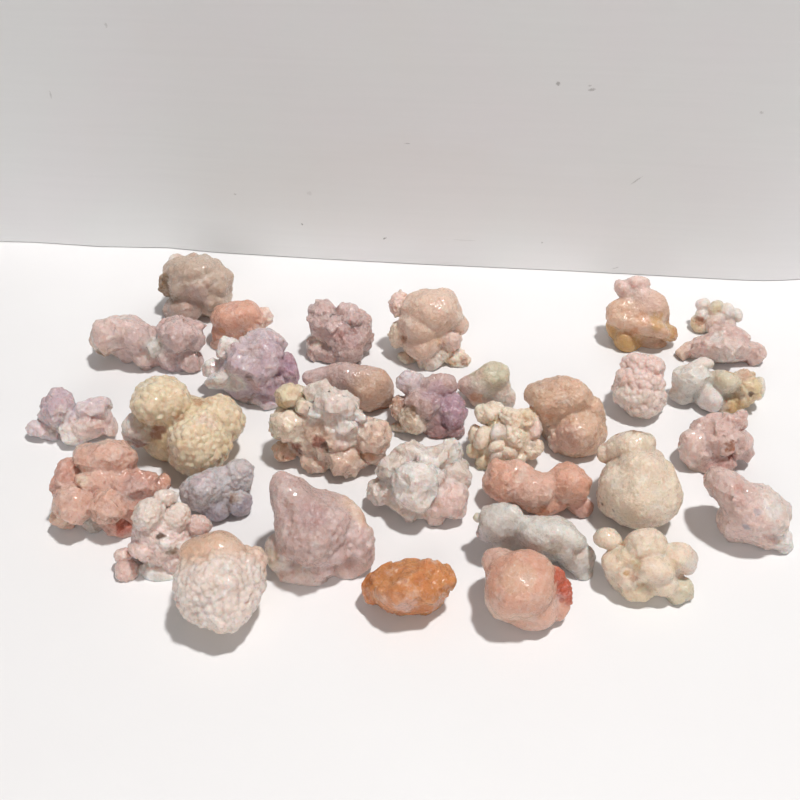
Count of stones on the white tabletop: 33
